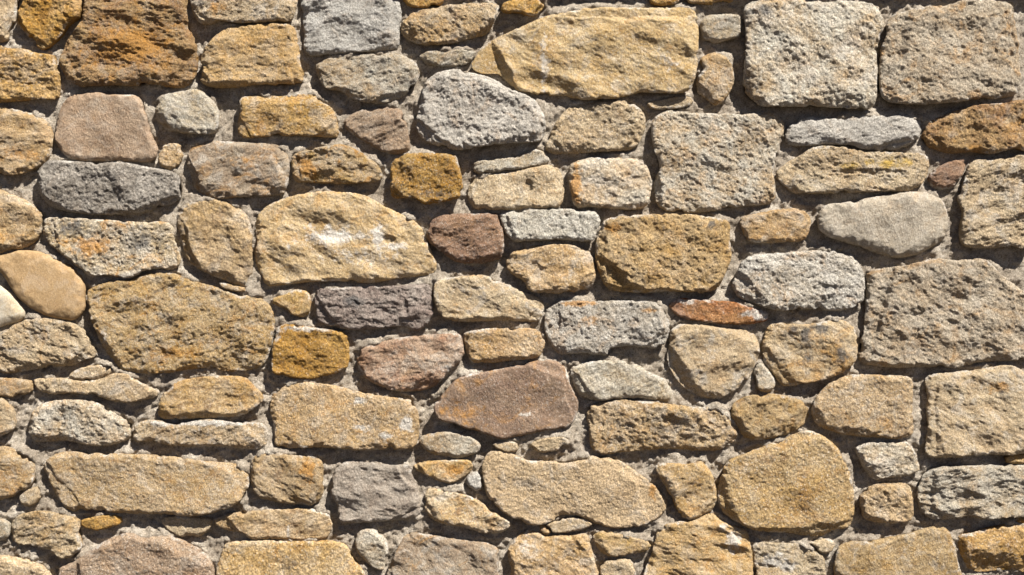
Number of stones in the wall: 122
